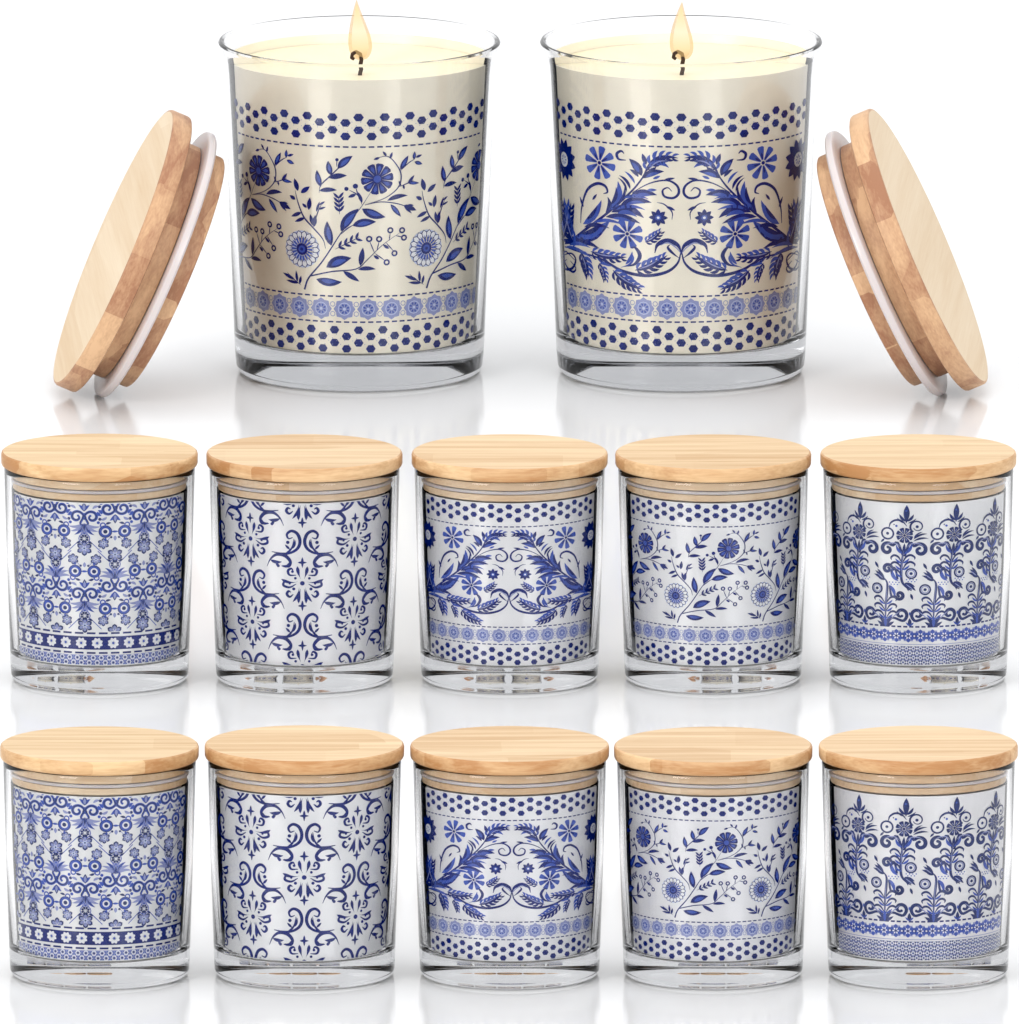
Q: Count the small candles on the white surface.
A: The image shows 10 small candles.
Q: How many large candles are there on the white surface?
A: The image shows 2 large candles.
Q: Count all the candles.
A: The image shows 12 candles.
